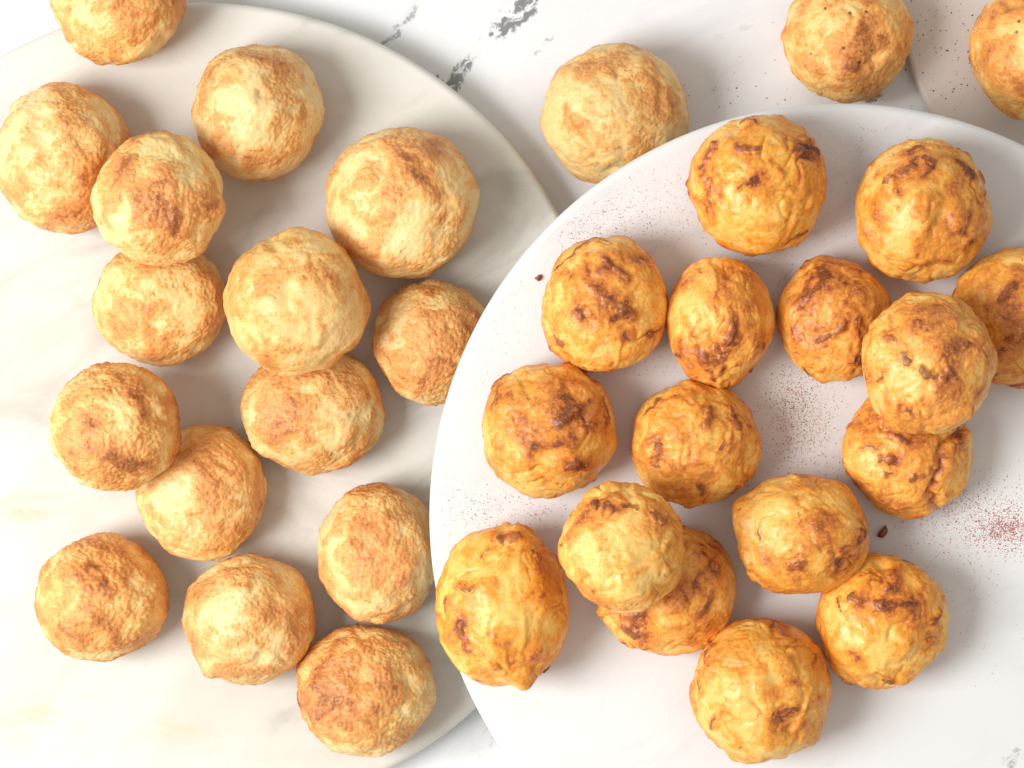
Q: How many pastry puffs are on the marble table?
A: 34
